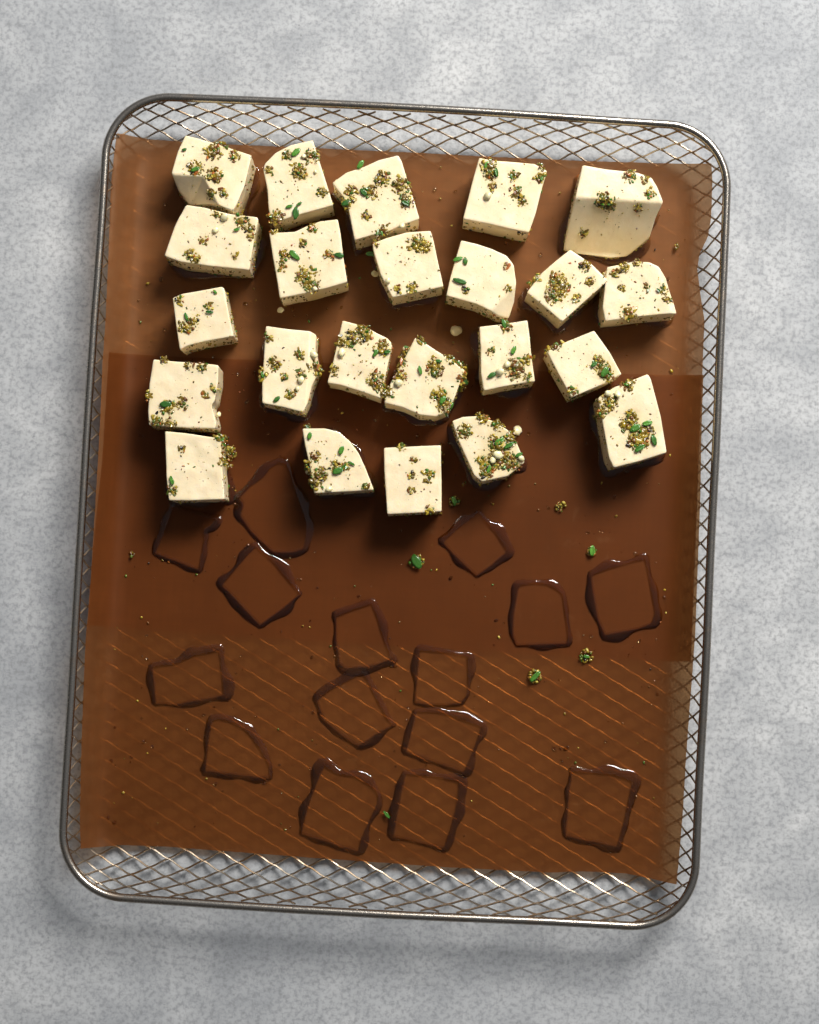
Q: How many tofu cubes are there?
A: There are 23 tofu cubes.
